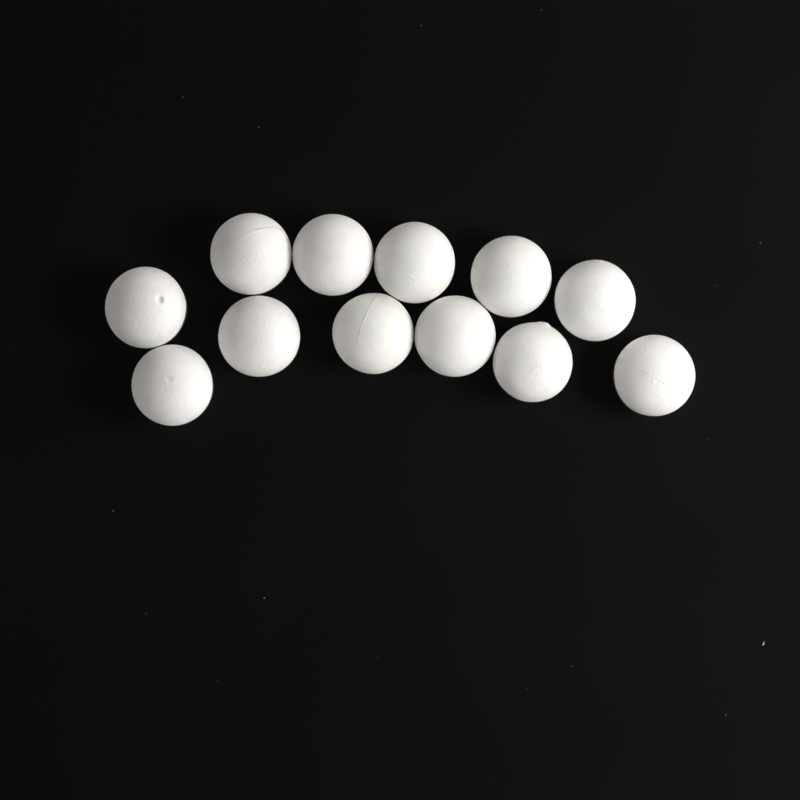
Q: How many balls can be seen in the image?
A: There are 12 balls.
